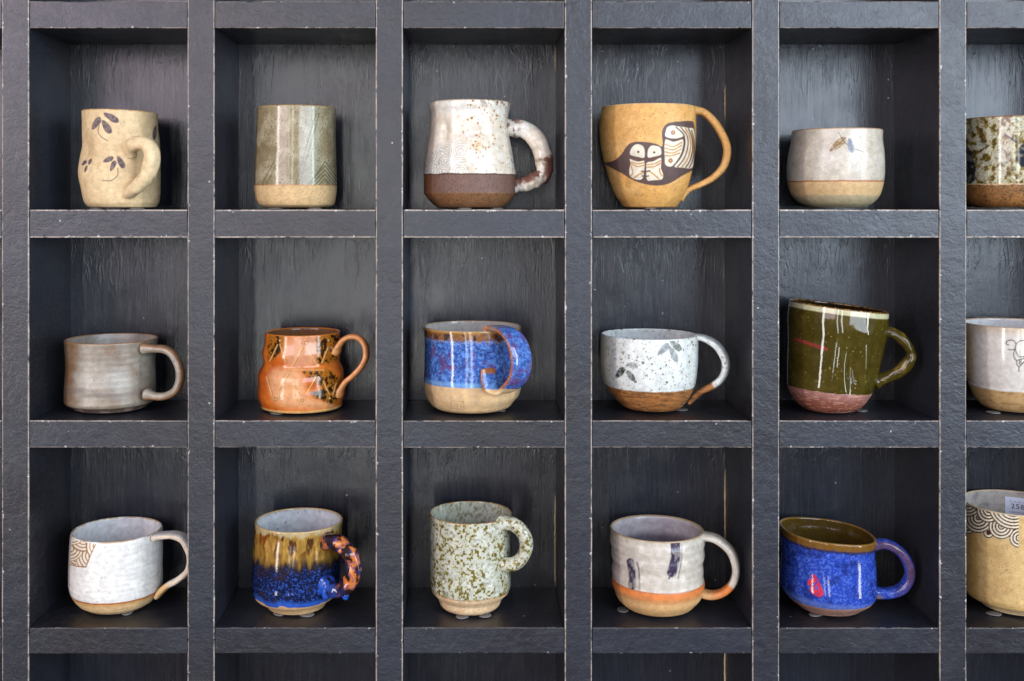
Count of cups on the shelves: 18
